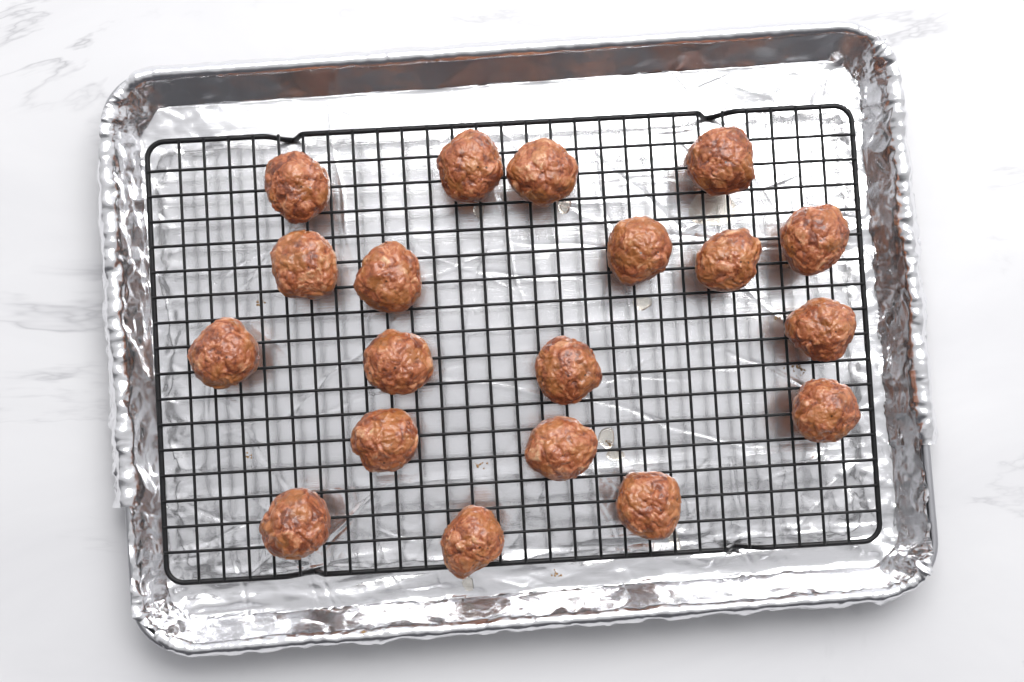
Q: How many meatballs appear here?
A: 19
